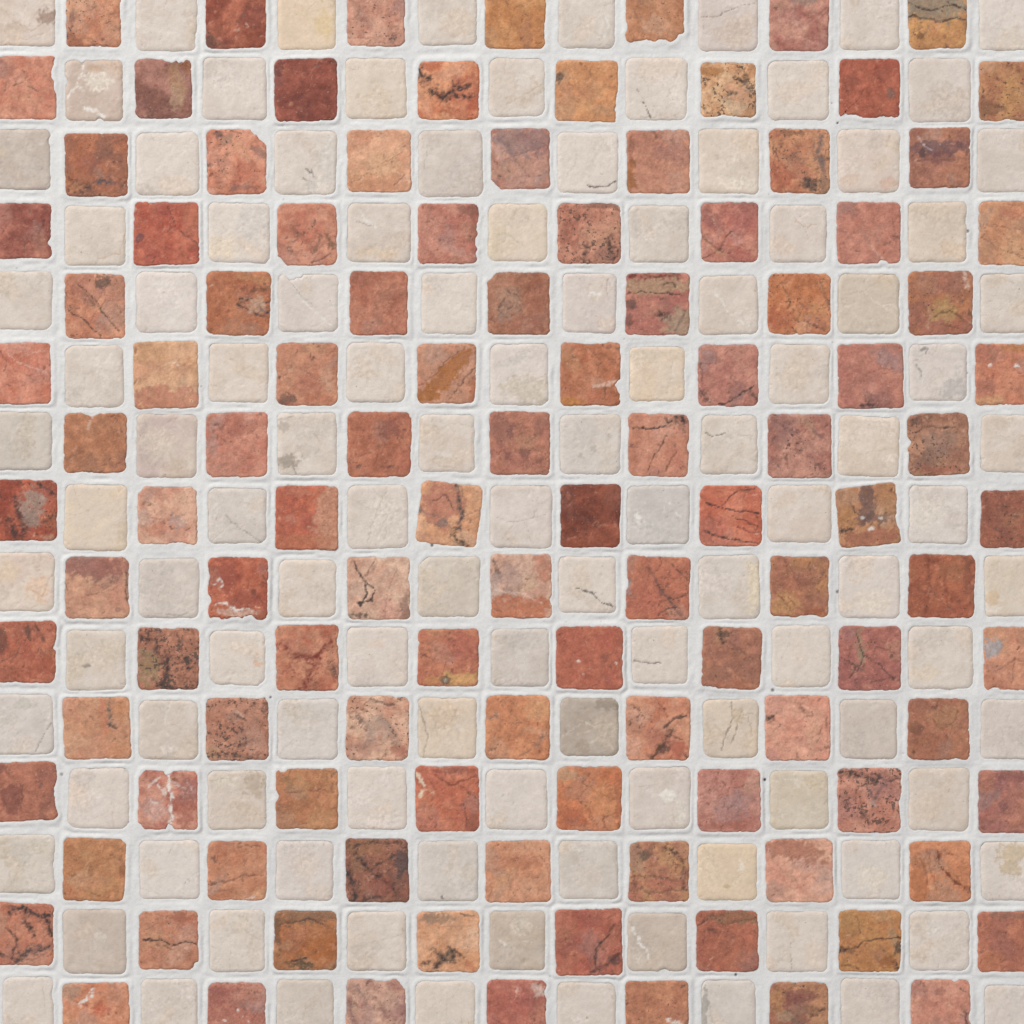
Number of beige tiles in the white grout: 113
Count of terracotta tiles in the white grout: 112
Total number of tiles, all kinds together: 225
